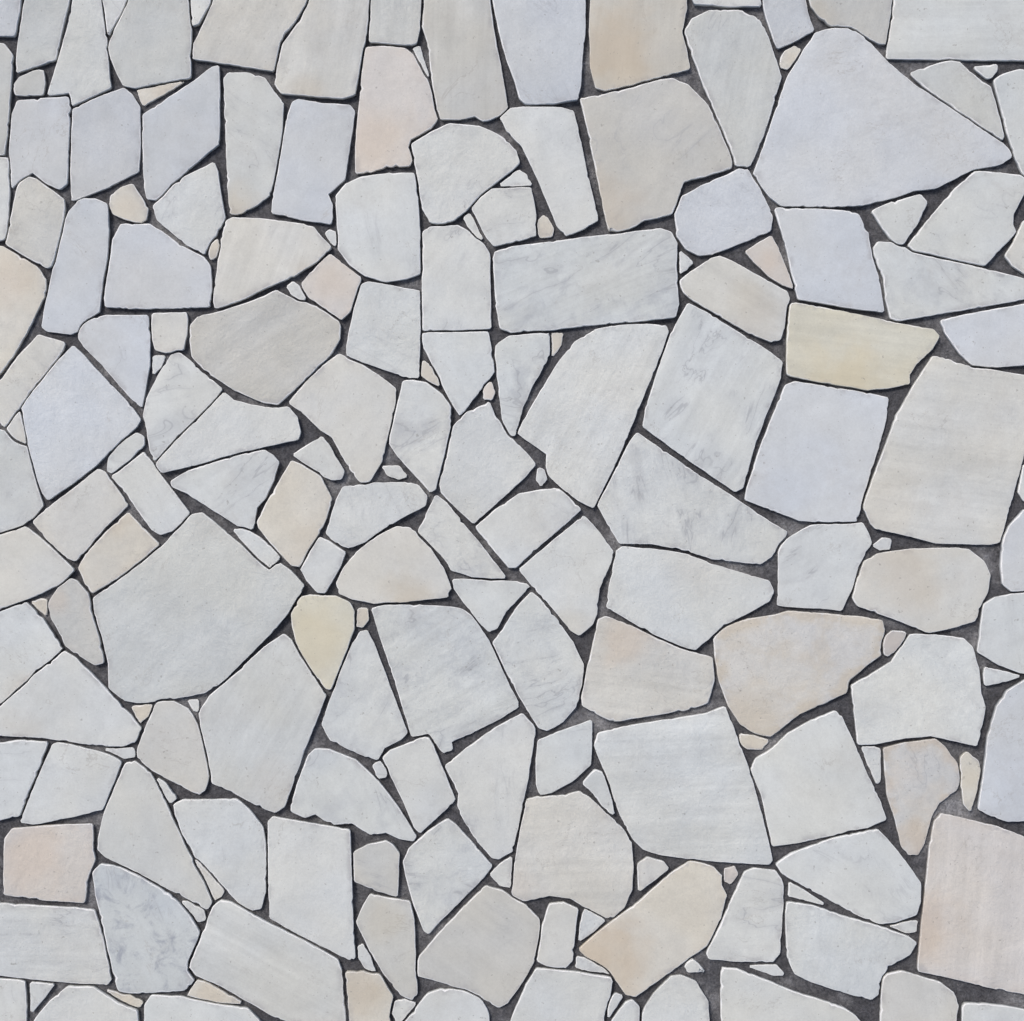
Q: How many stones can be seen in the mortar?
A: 196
